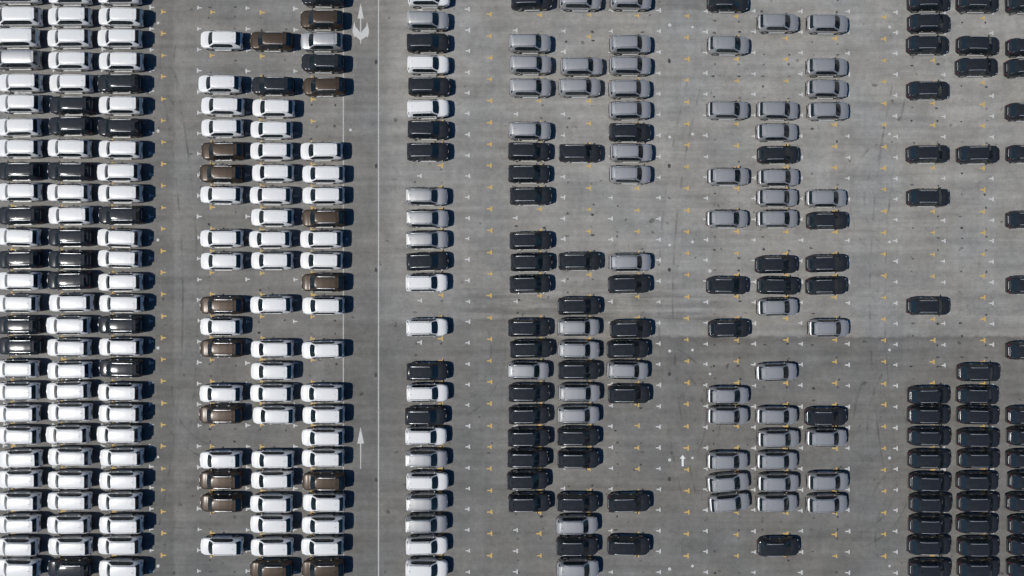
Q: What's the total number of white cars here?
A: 116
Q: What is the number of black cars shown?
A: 114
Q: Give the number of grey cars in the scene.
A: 63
